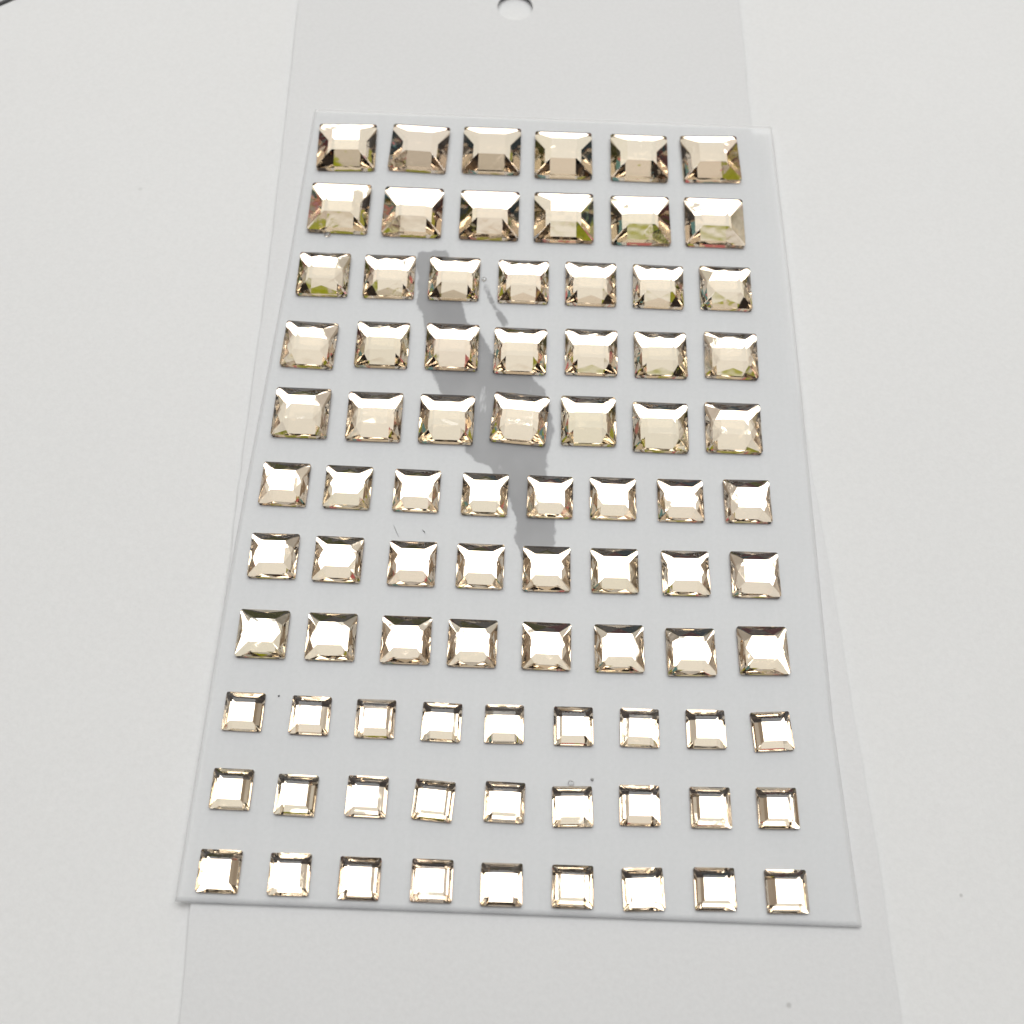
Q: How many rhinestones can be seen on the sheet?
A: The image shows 84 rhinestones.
